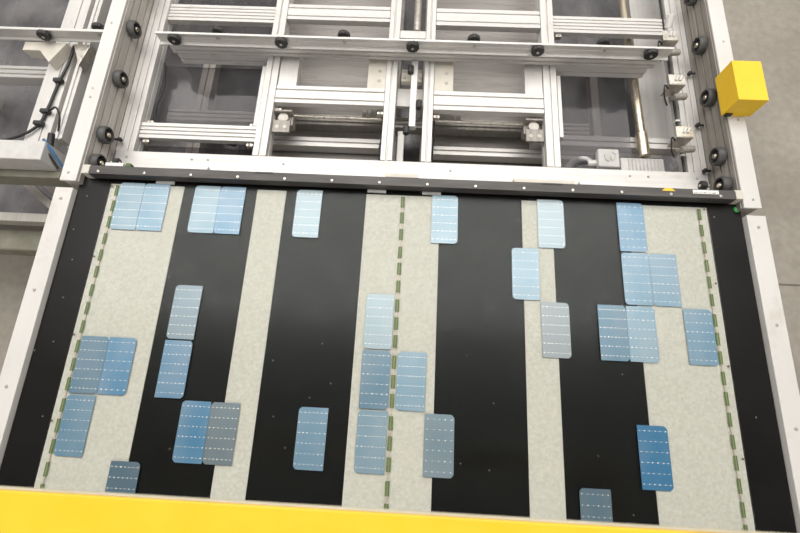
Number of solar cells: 31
